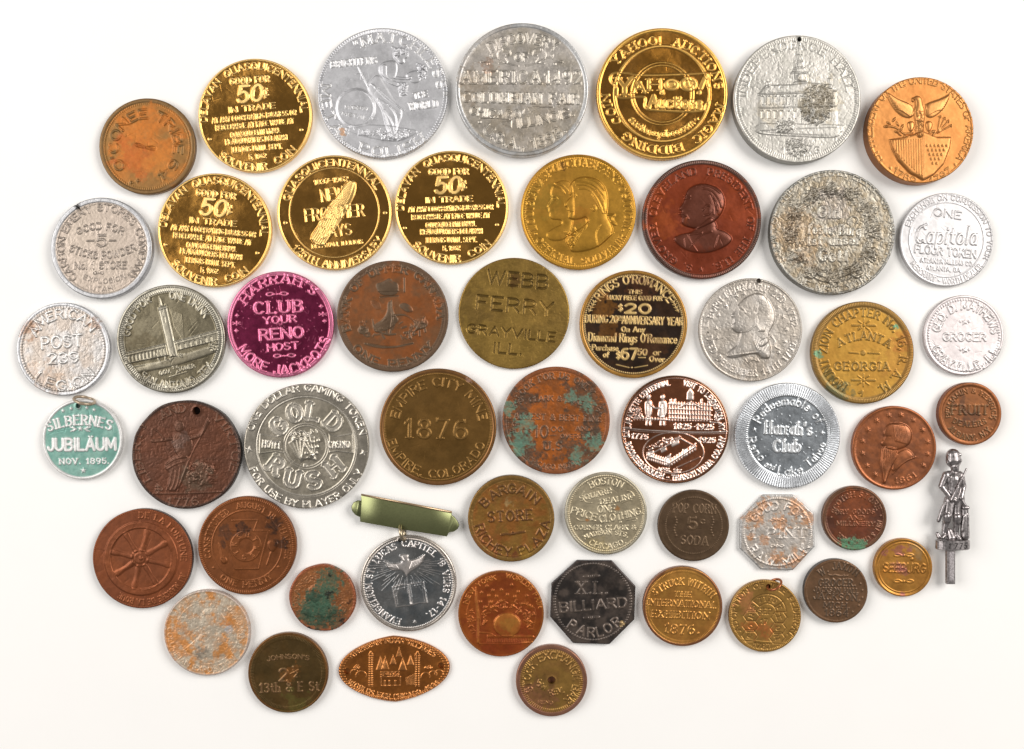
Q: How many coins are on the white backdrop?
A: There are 52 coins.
